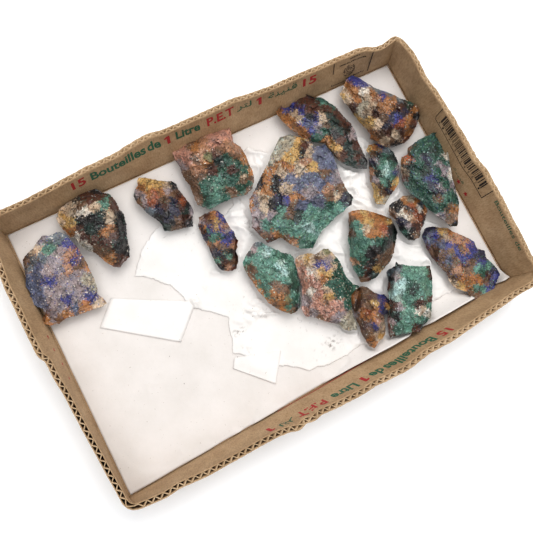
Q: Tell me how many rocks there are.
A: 17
